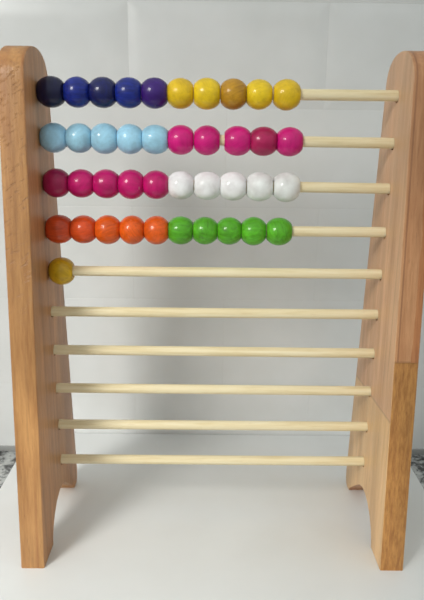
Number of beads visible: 41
